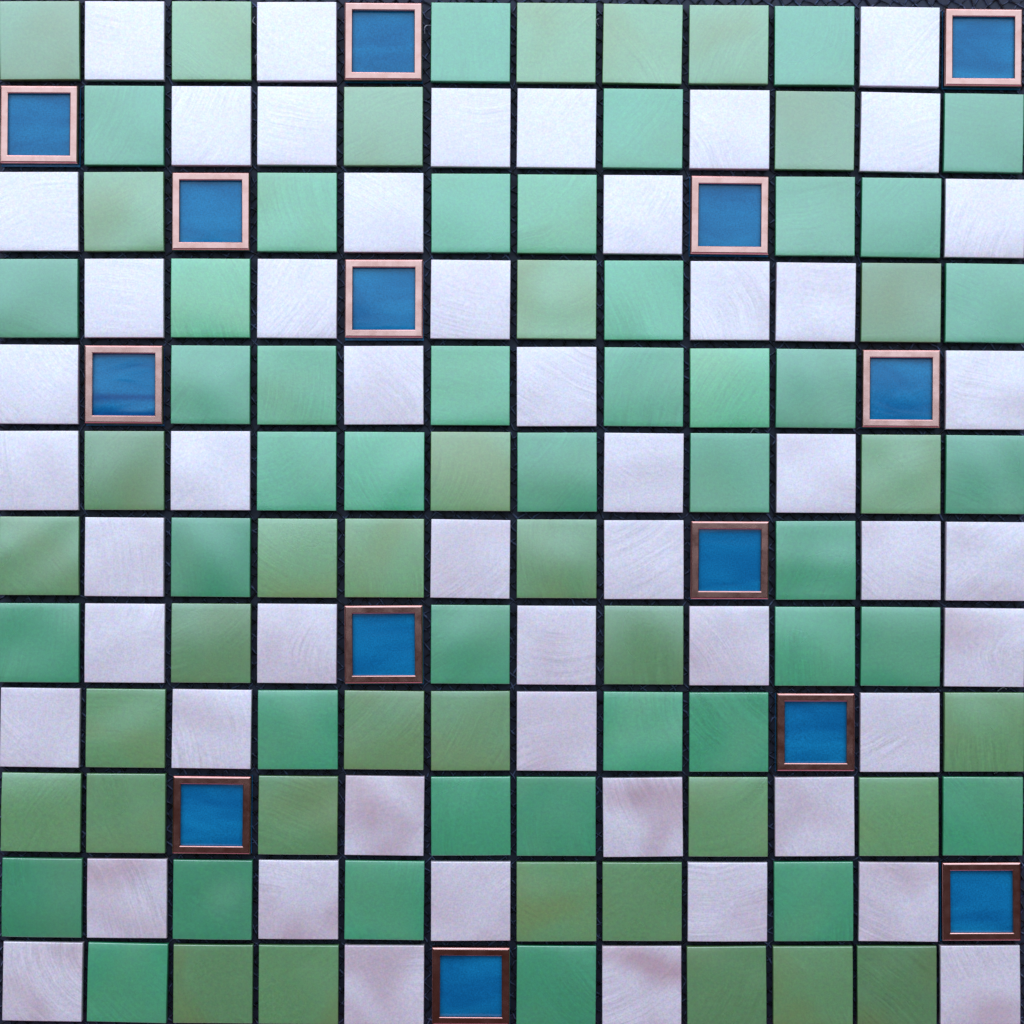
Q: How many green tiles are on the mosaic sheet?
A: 78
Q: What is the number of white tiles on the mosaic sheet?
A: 52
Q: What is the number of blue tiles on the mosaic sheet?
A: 14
